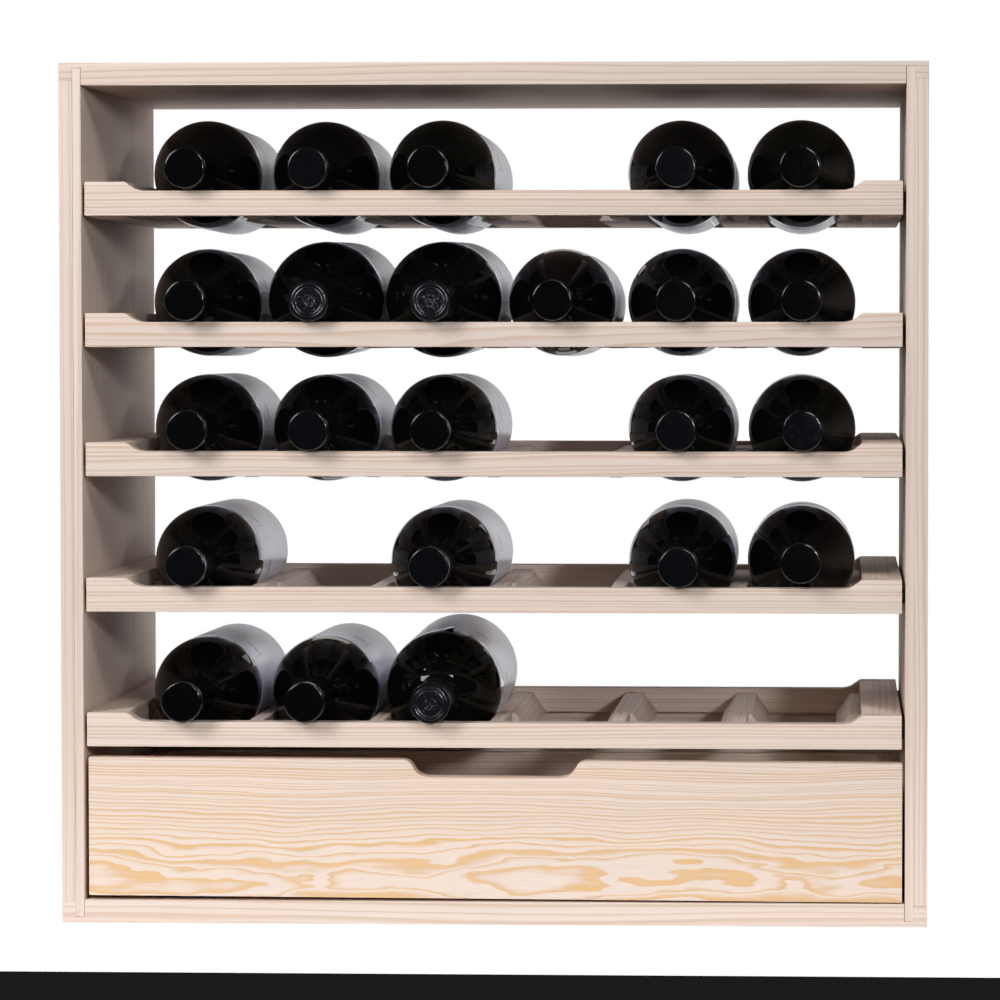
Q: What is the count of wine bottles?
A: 23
